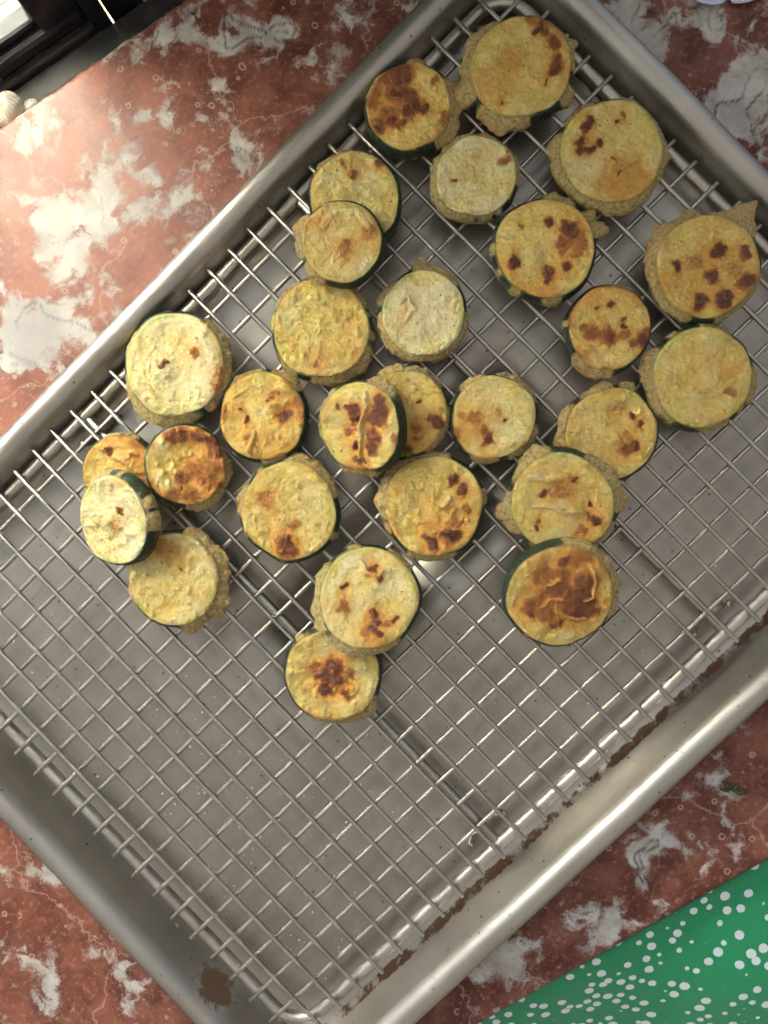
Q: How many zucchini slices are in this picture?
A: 28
